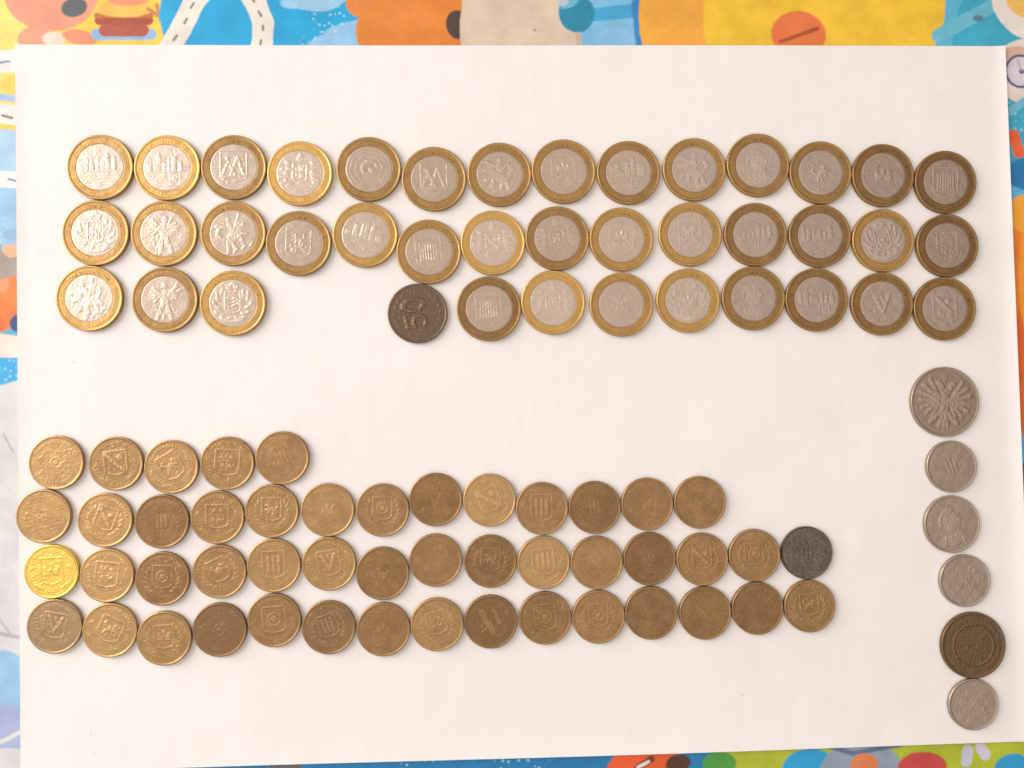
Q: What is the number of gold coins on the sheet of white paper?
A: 47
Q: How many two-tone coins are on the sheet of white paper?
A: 39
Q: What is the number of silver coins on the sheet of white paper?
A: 5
